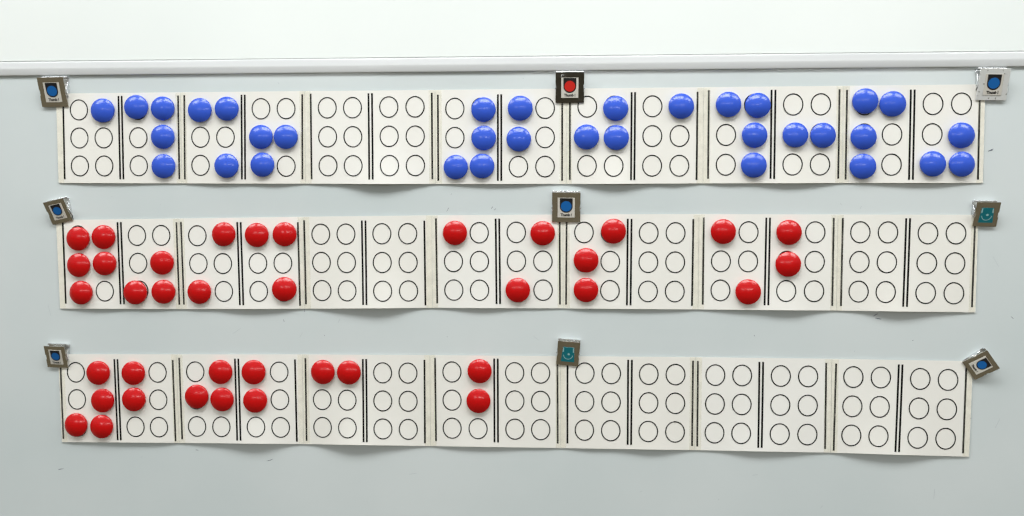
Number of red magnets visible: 38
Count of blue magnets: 34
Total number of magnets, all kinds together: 72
